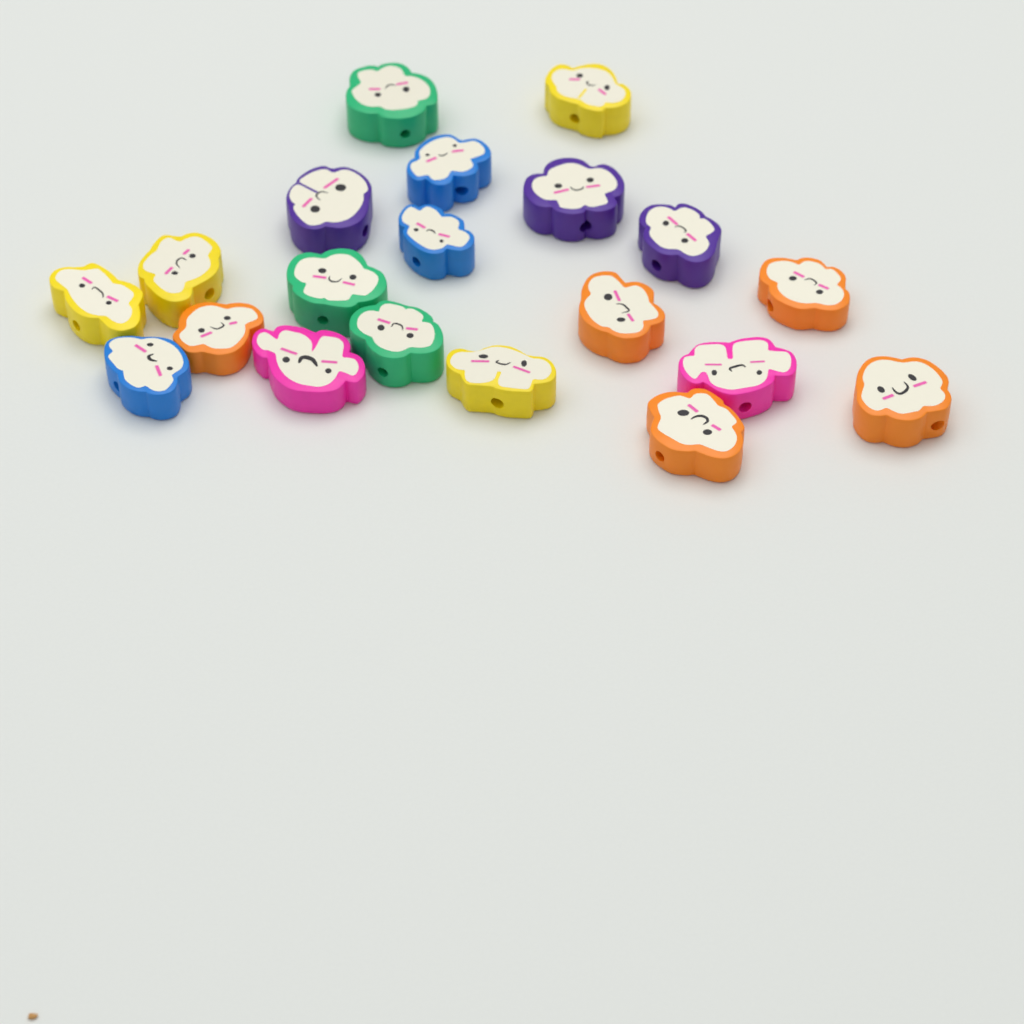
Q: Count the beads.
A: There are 20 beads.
